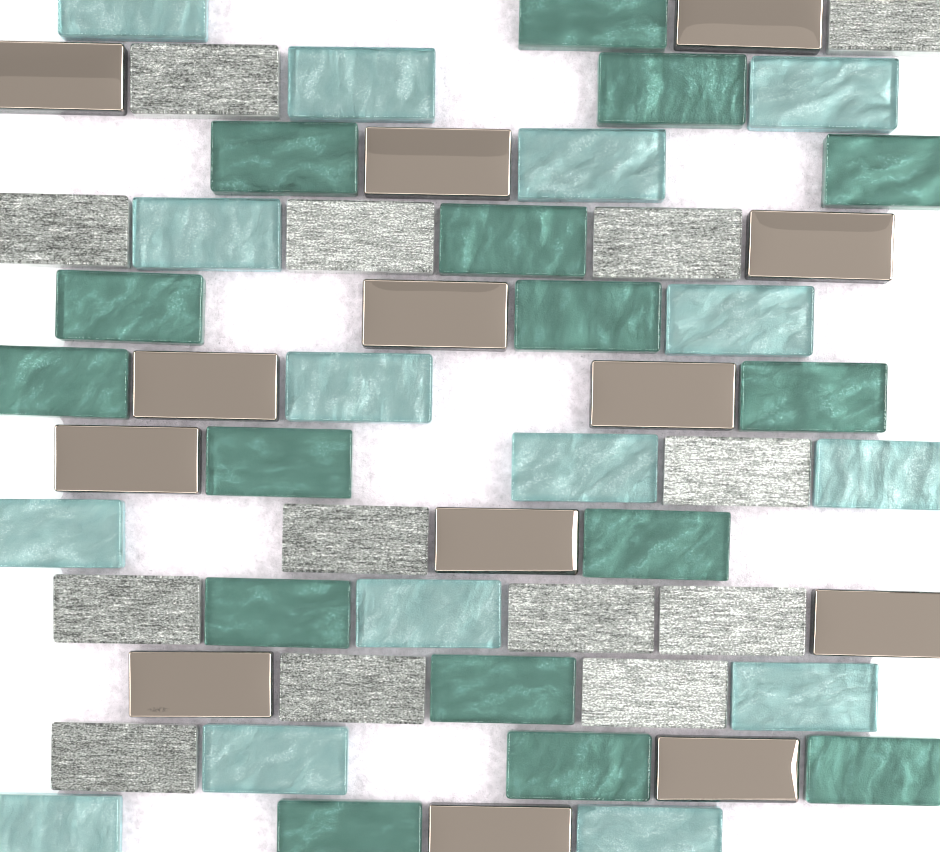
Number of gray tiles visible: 13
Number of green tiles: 16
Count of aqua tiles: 15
